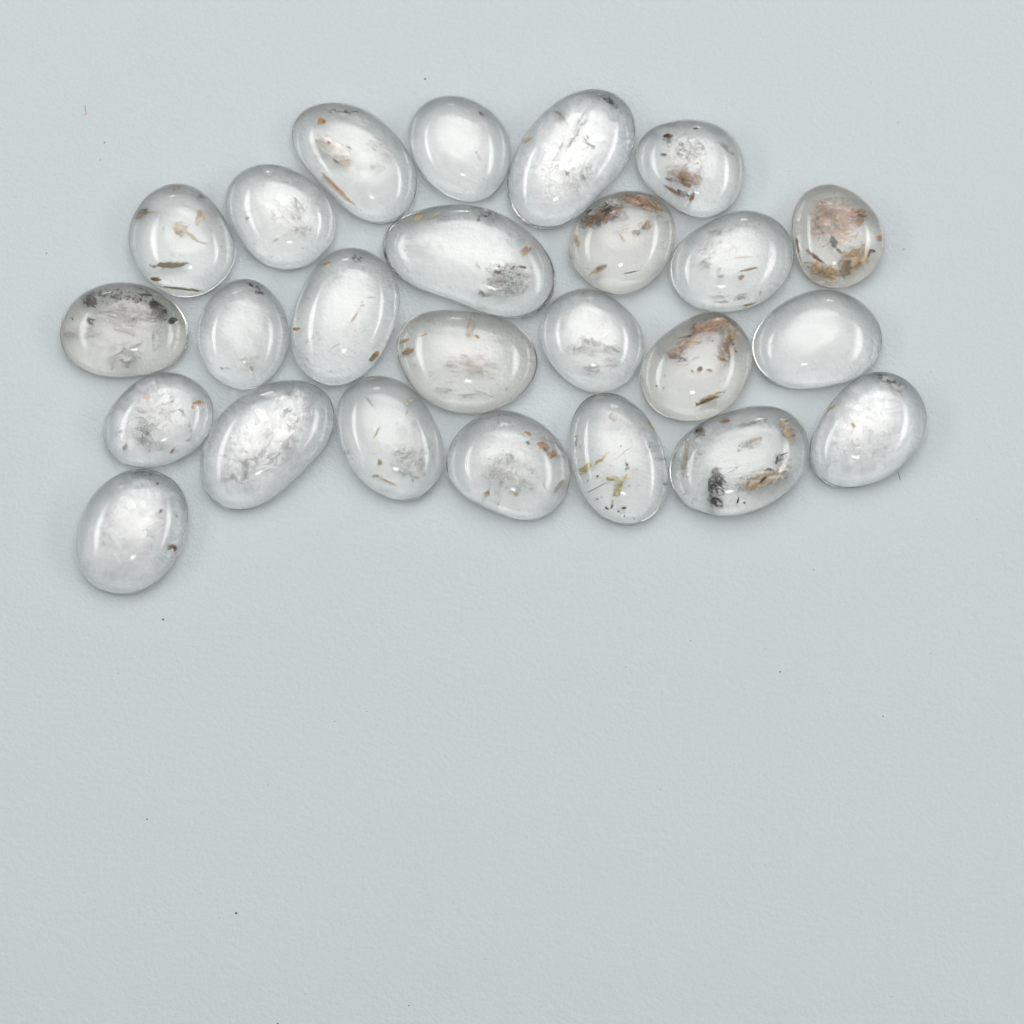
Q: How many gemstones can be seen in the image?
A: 25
